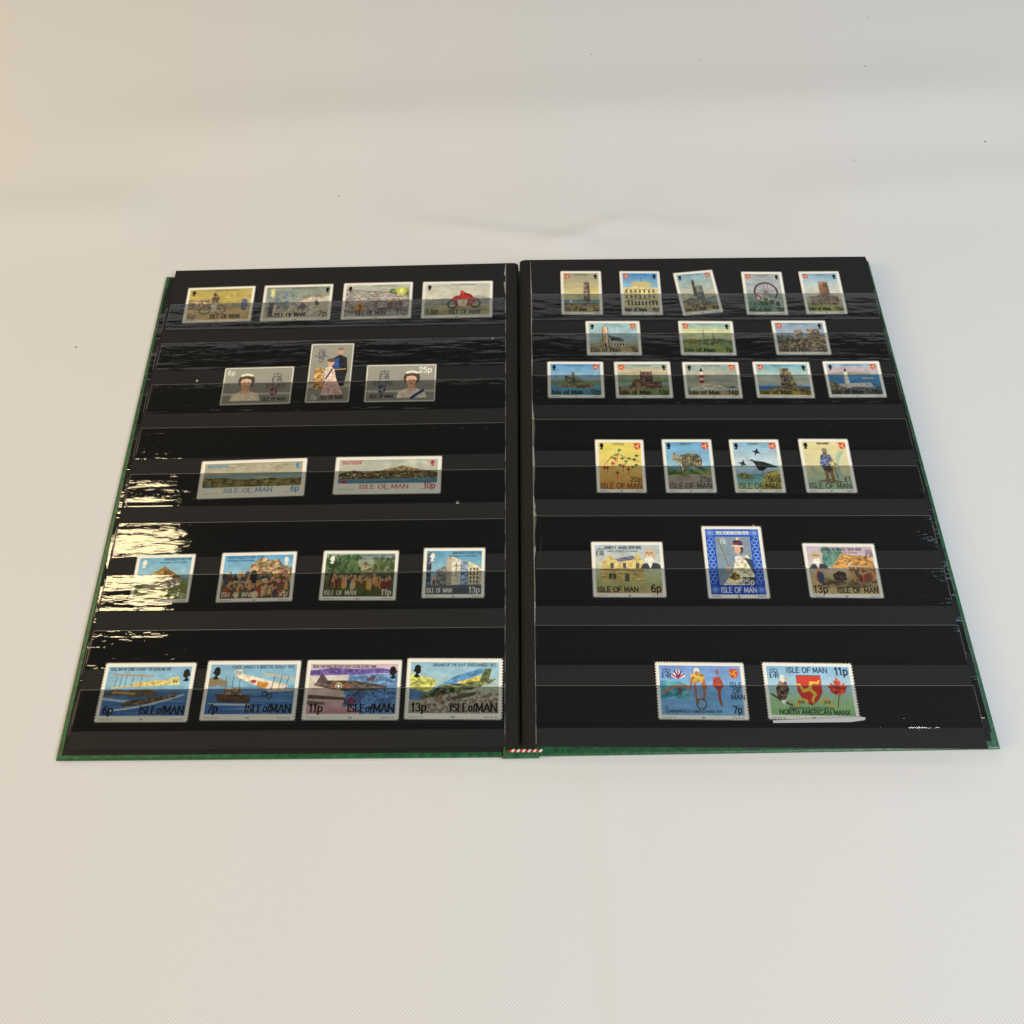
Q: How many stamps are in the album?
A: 39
